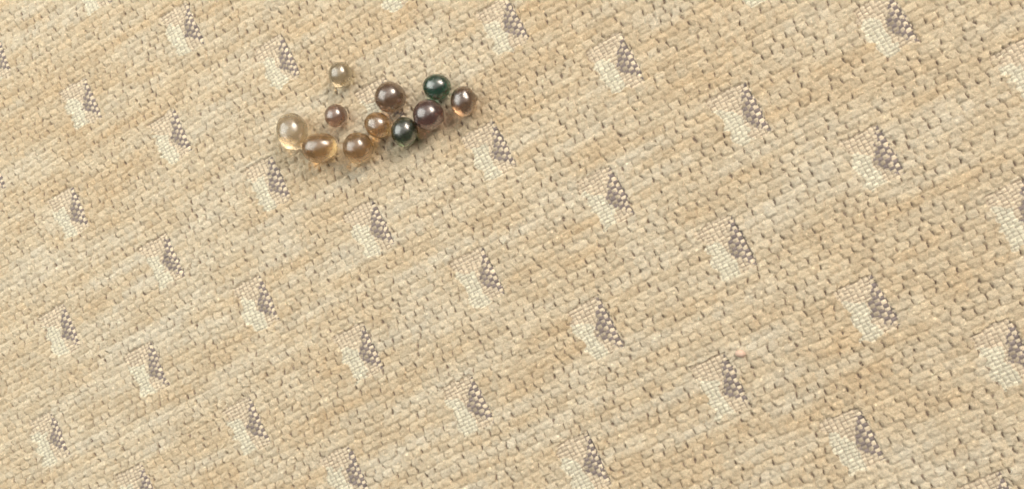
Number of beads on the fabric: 11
